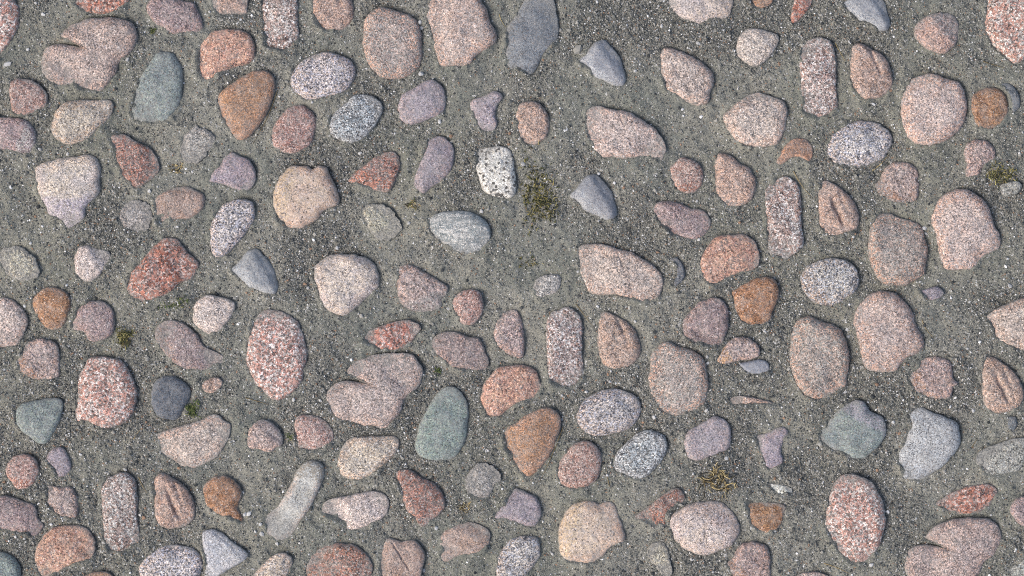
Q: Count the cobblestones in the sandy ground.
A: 156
